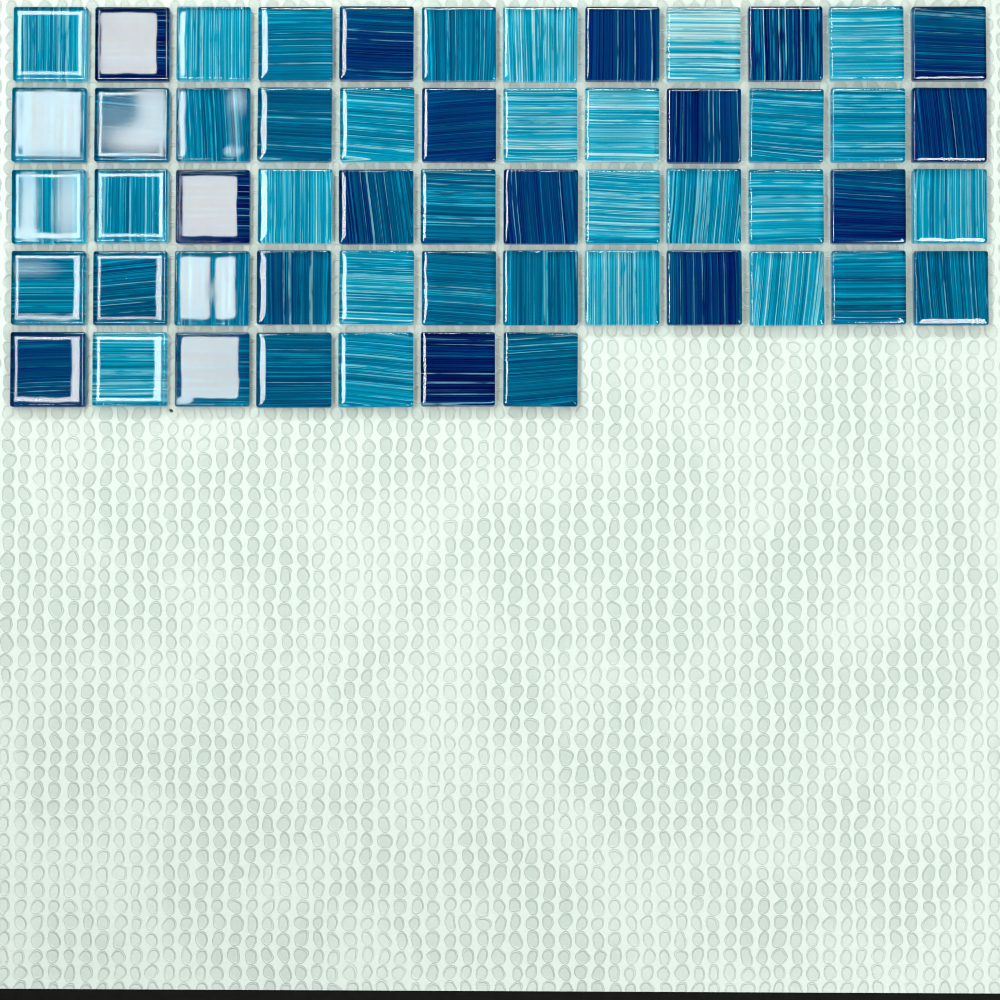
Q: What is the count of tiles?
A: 55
